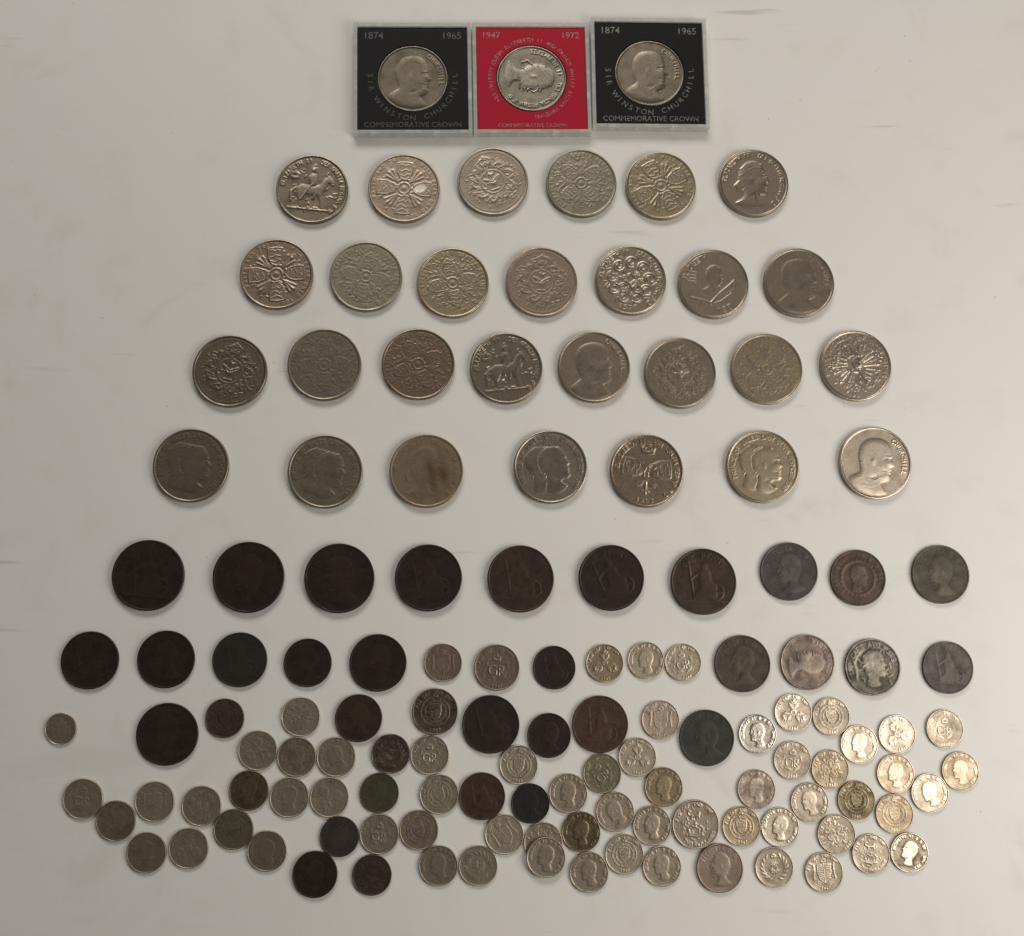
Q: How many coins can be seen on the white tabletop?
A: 132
